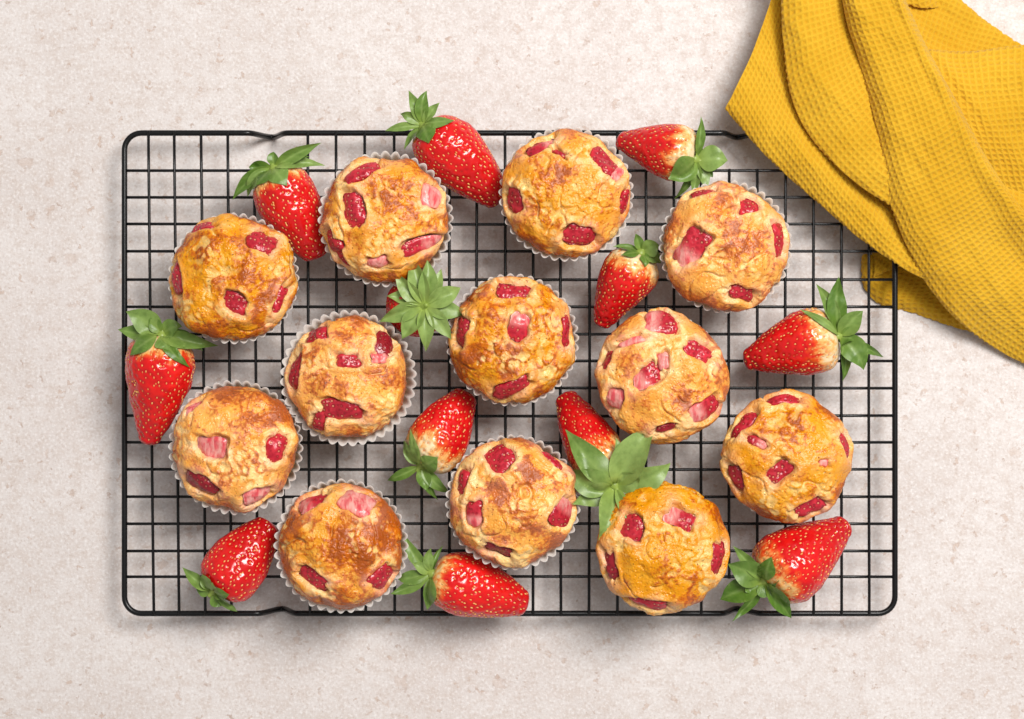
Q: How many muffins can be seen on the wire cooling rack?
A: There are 12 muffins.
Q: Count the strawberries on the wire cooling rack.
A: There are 12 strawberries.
